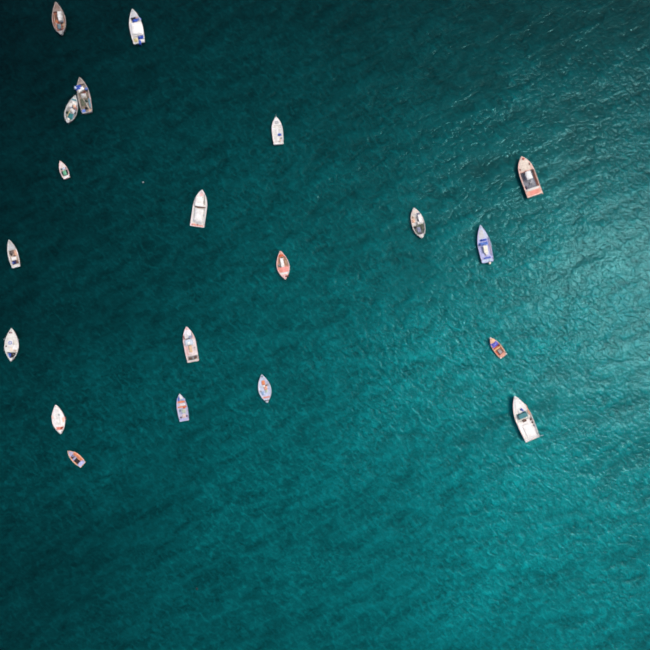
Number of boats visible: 20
